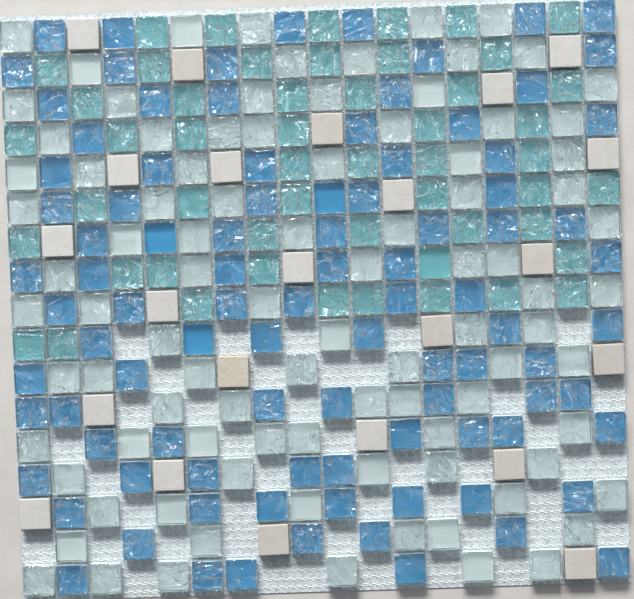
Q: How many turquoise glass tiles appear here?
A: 52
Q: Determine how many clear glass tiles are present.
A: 93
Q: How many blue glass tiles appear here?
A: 95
